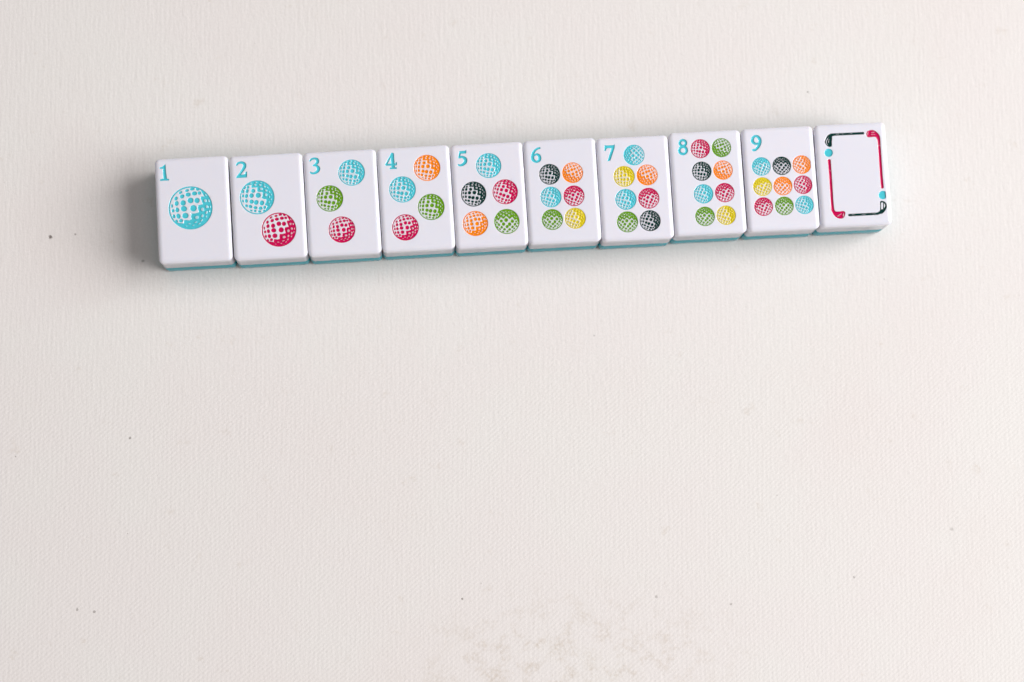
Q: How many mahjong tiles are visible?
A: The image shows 10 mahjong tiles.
